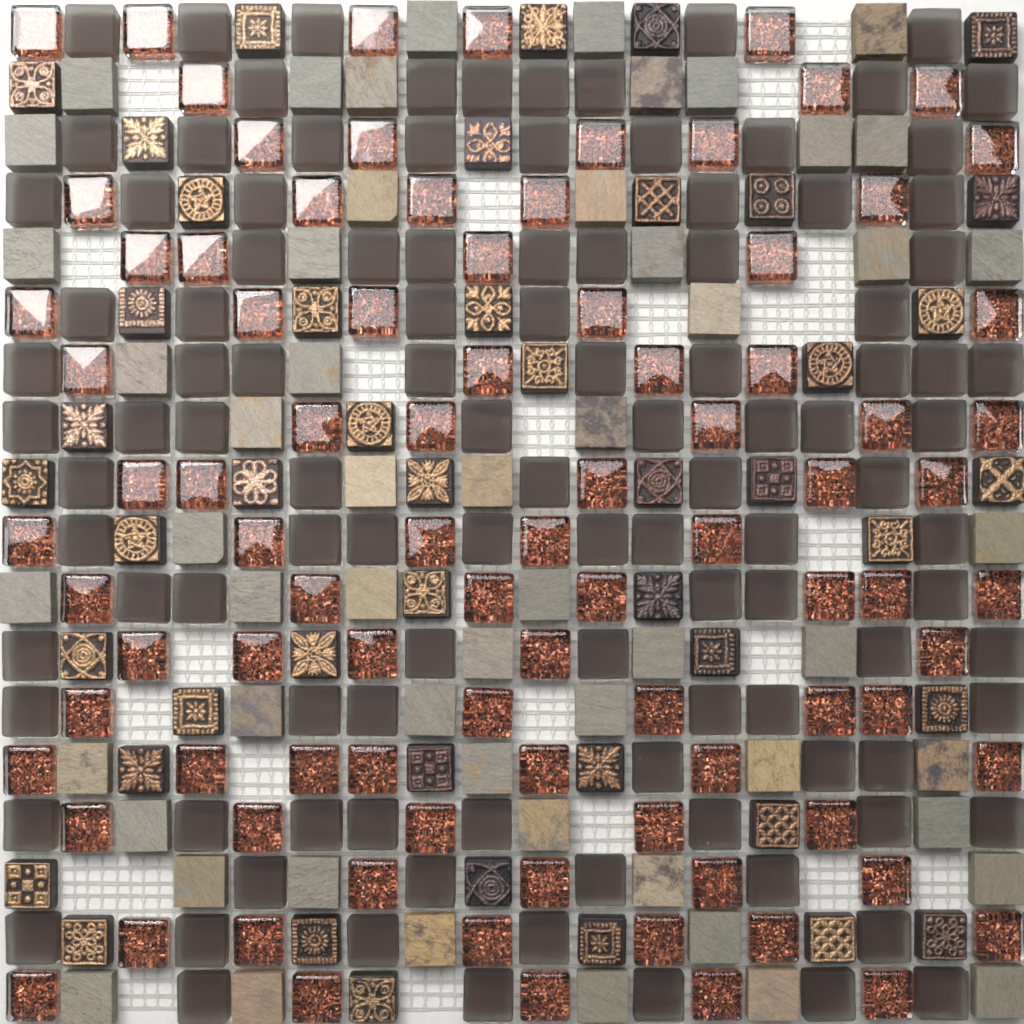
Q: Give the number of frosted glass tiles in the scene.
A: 109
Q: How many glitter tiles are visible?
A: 90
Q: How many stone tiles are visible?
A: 55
